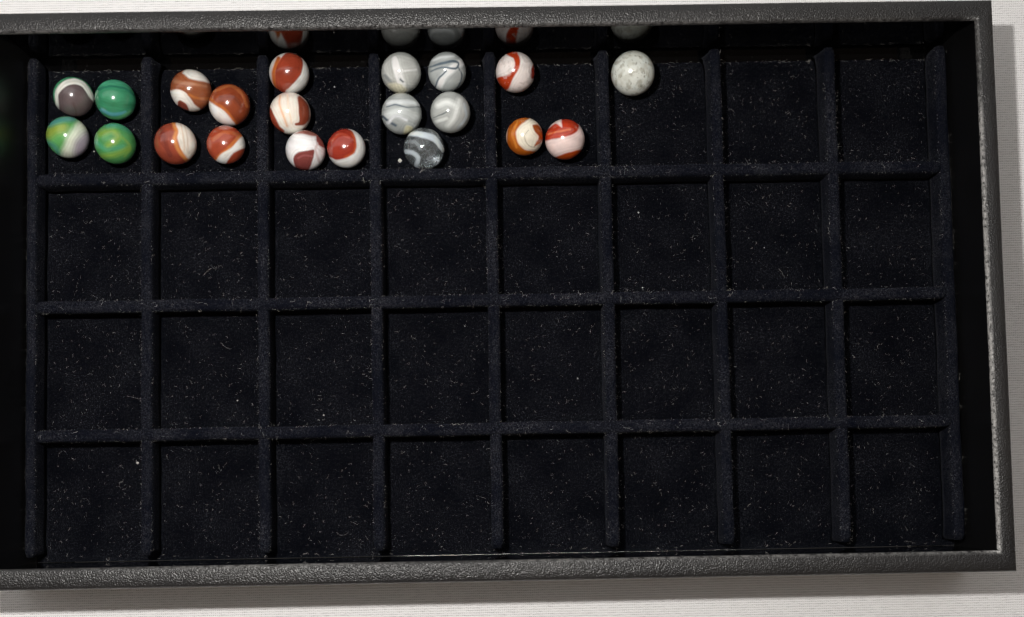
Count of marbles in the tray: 21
